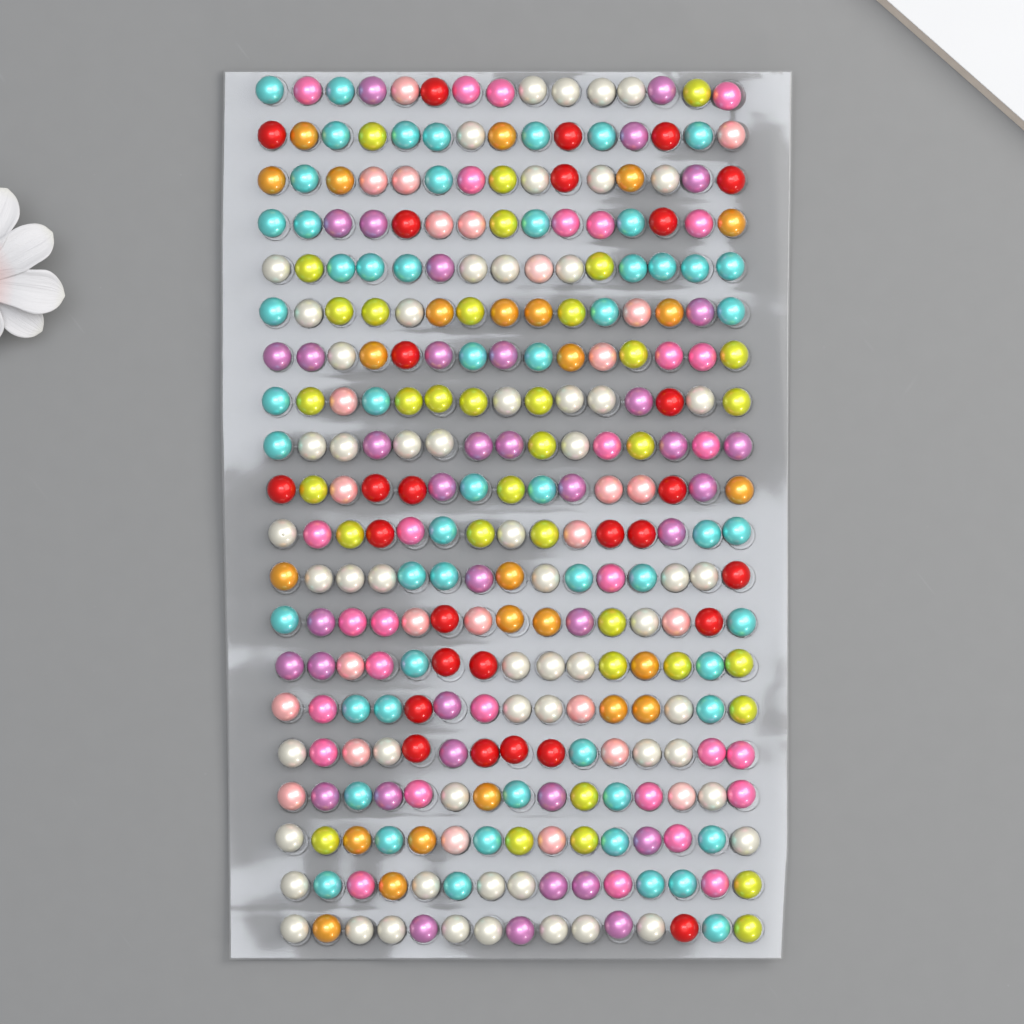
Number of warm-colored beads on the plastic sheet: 145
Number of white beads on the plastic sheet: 59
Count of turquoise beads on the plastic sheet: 58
